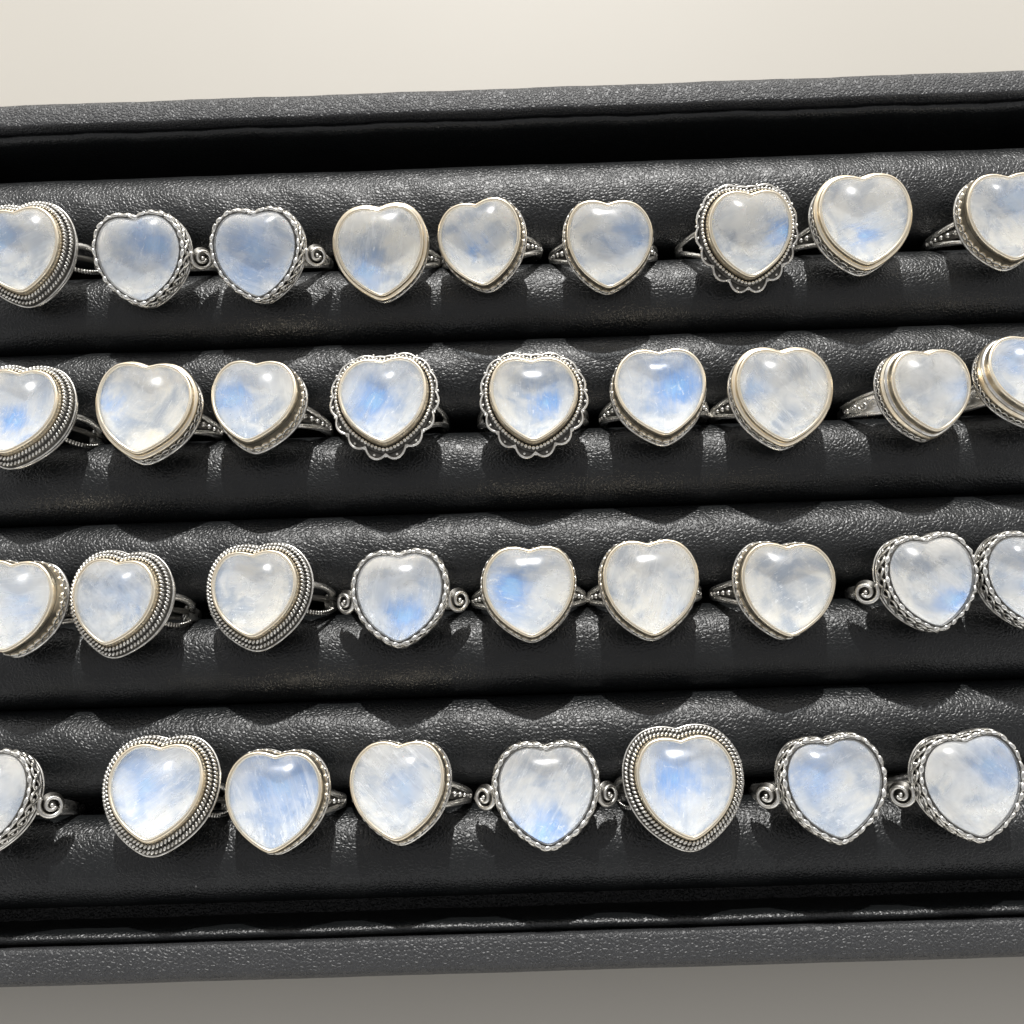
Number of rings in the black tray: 35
